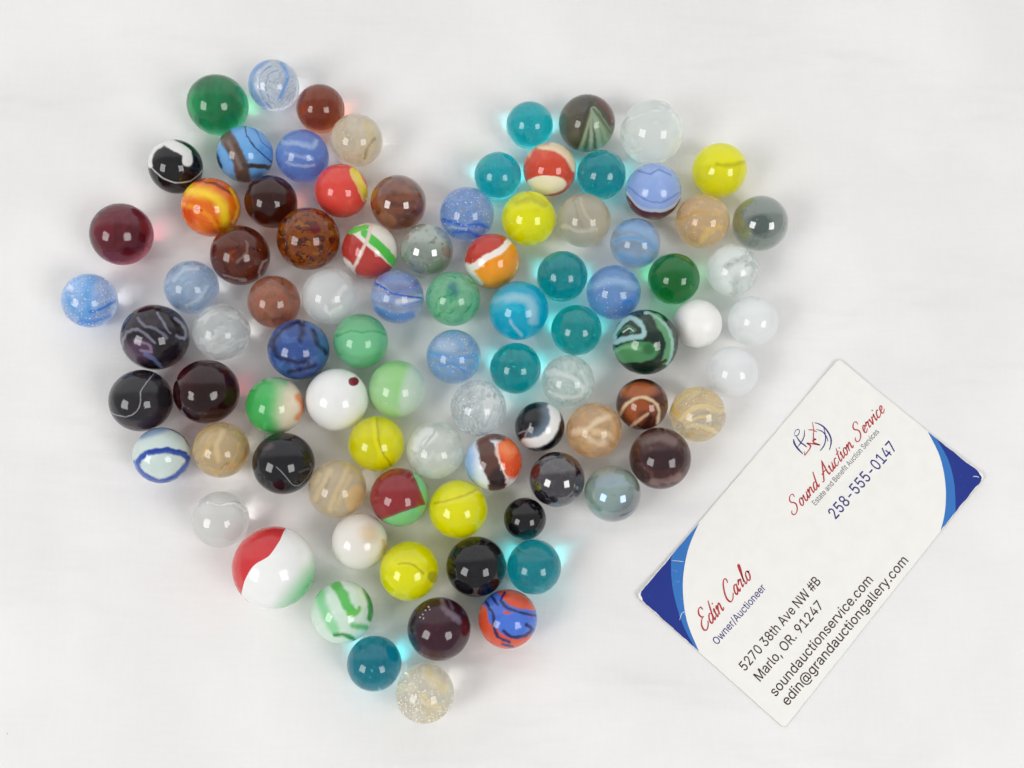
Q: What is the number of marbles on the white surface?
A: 88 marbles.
